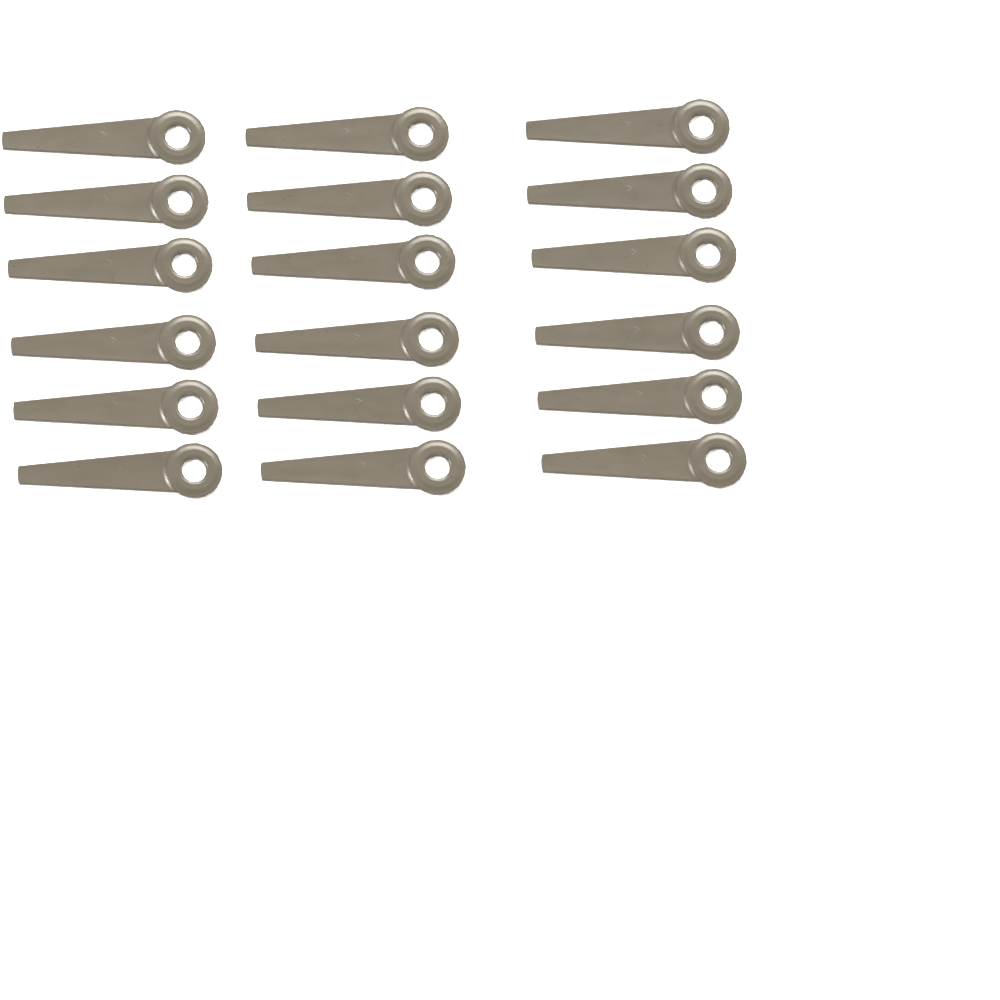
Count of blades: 18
